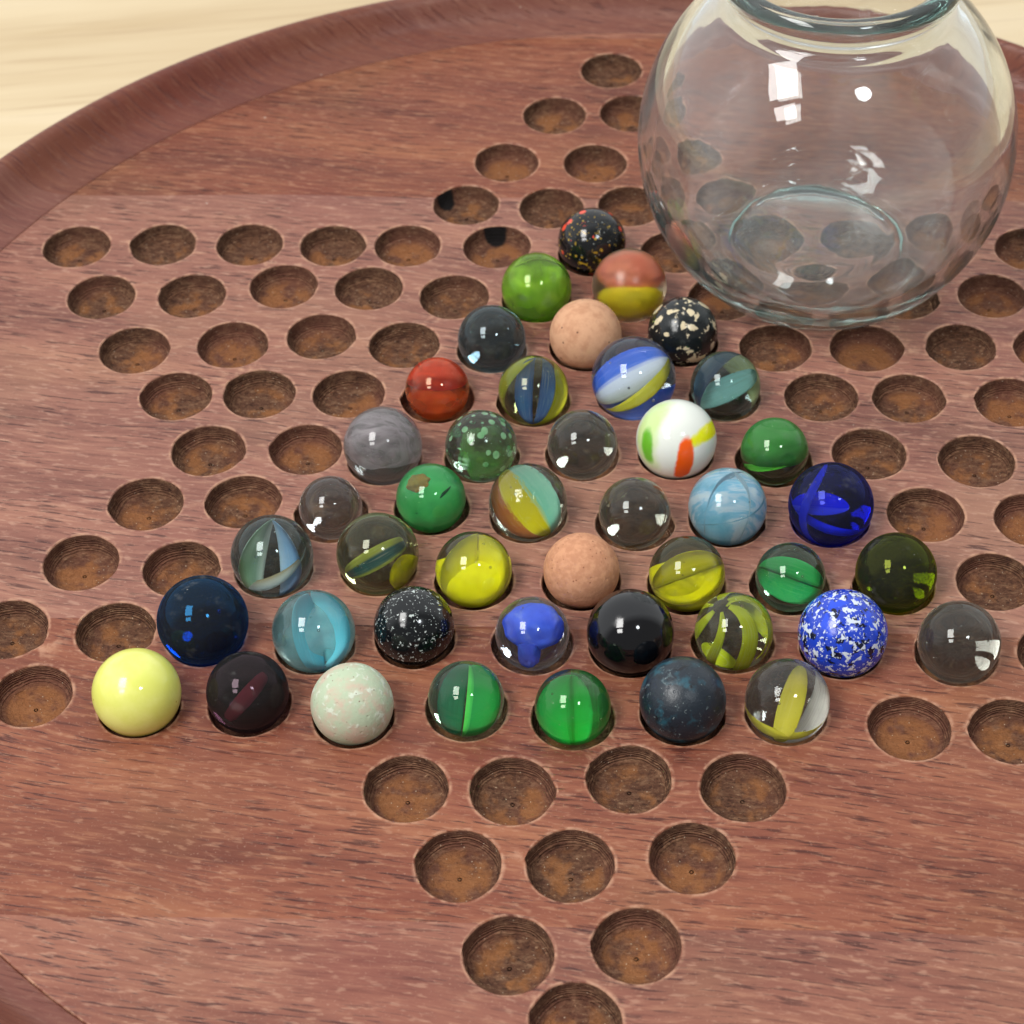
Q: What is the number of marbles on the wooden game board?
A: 43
